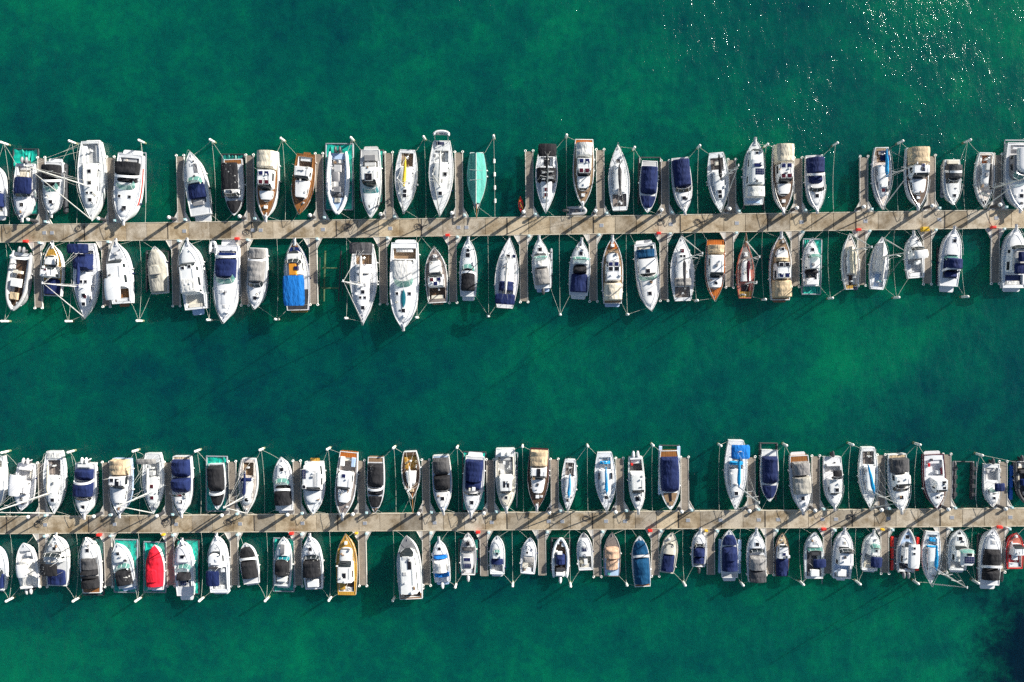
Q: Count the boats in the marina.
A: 124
